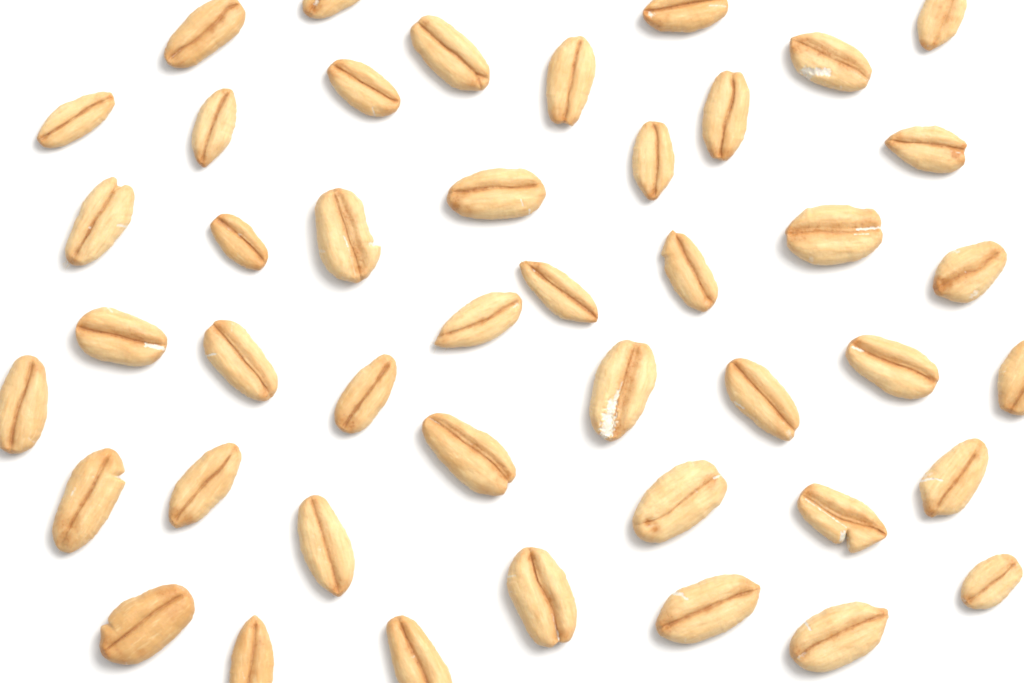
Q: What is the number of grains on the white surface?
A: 44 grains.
